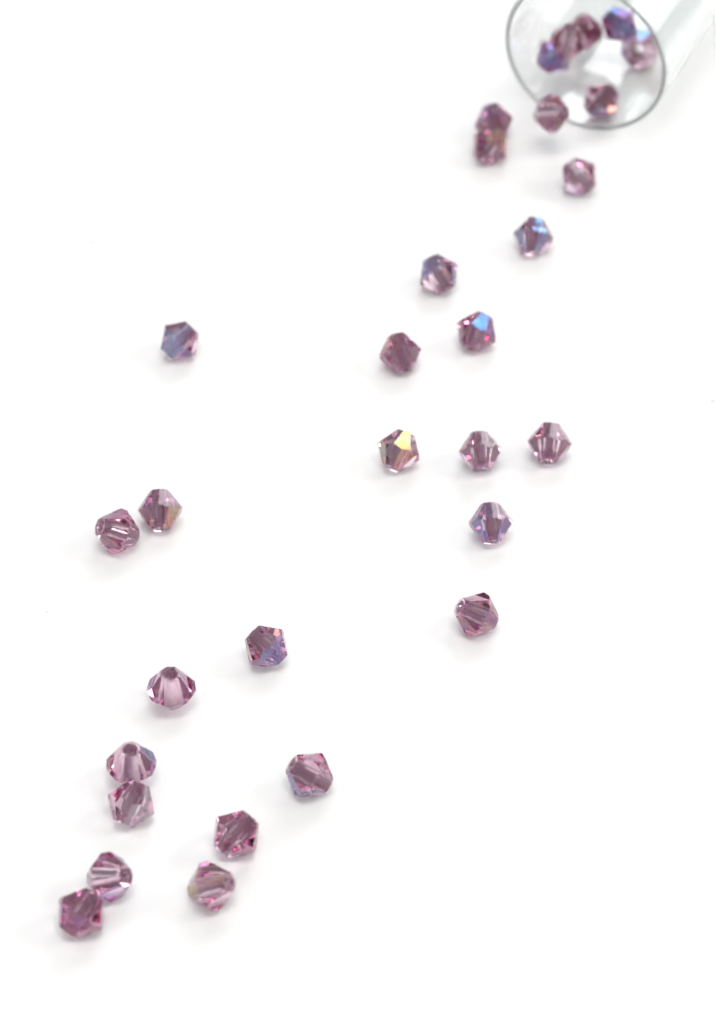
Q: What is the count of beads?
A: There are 31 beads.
